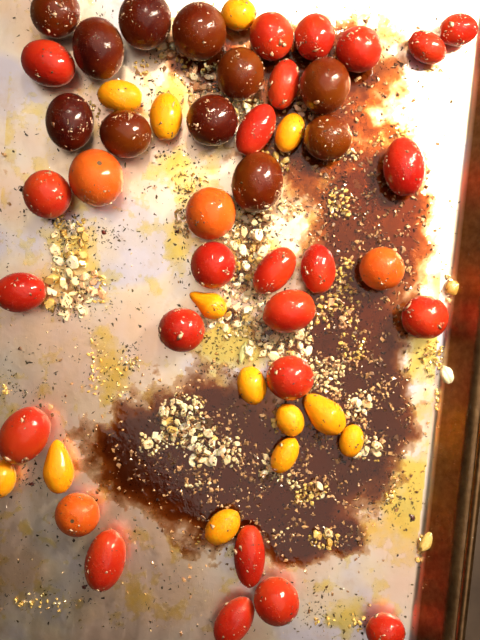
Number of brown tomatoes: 11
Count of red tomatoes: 24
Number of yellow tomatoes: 13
